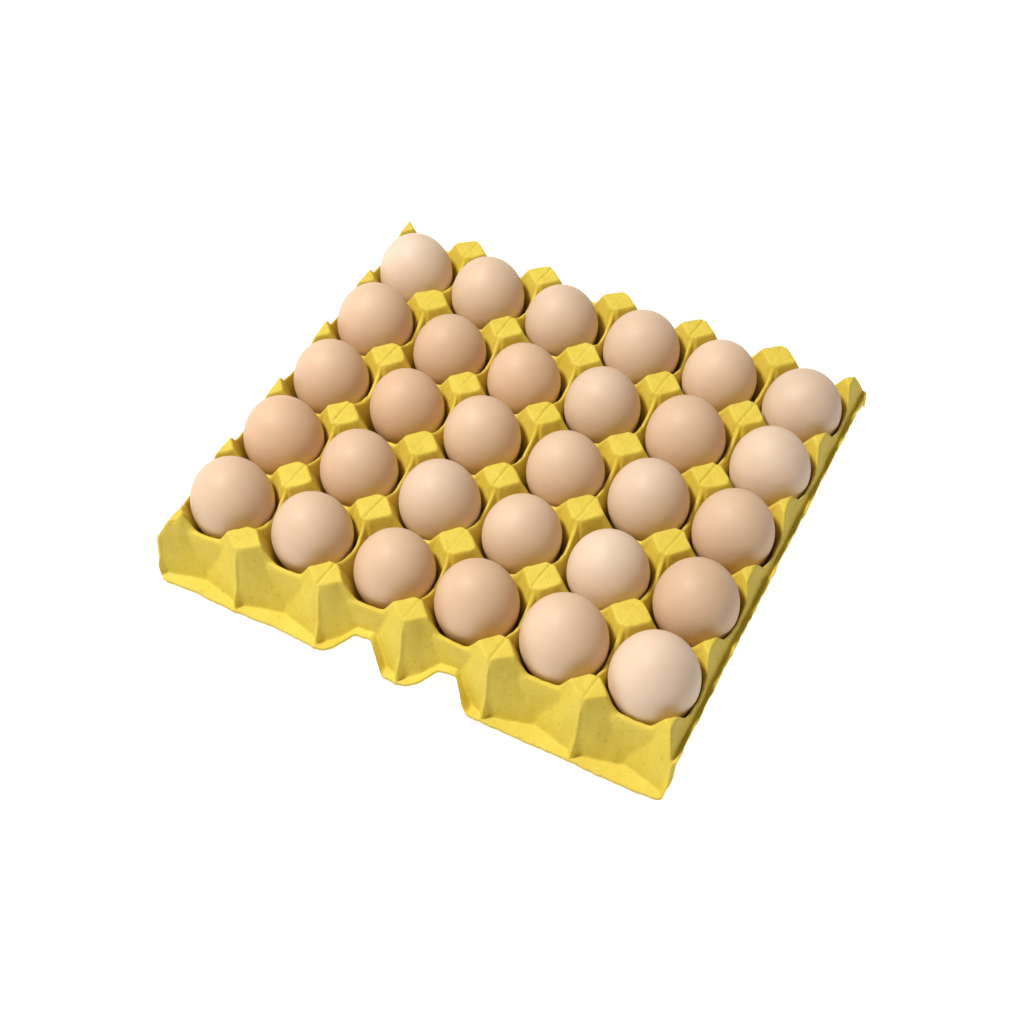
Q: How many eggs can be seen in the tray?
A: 30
